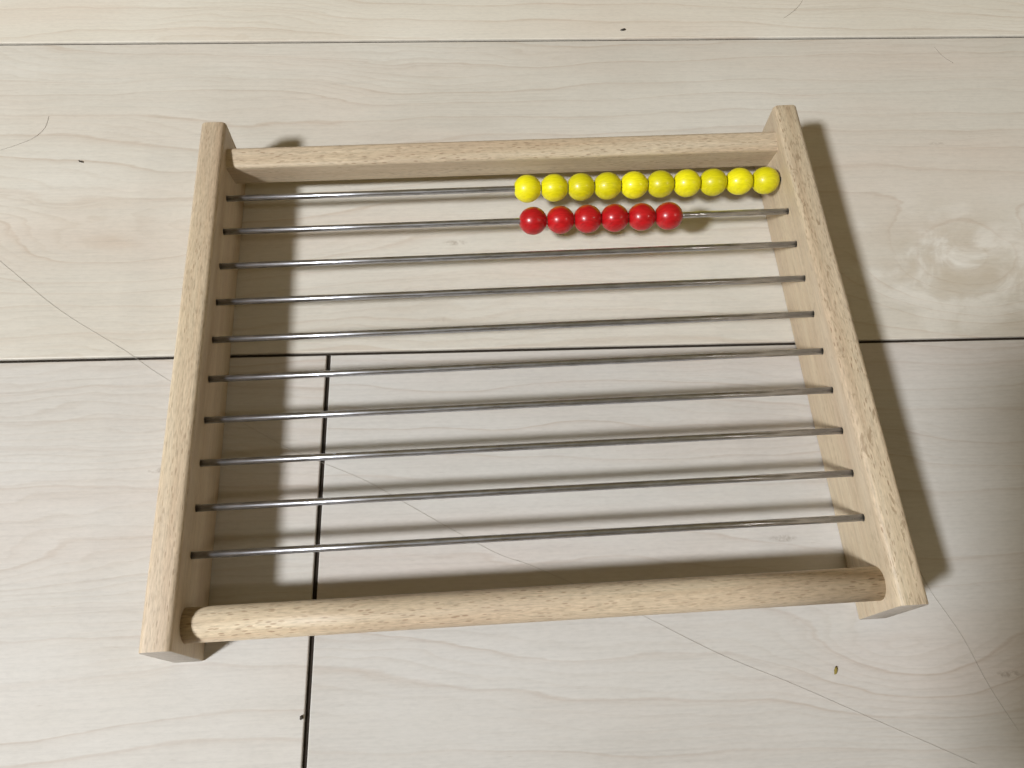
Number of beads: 16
